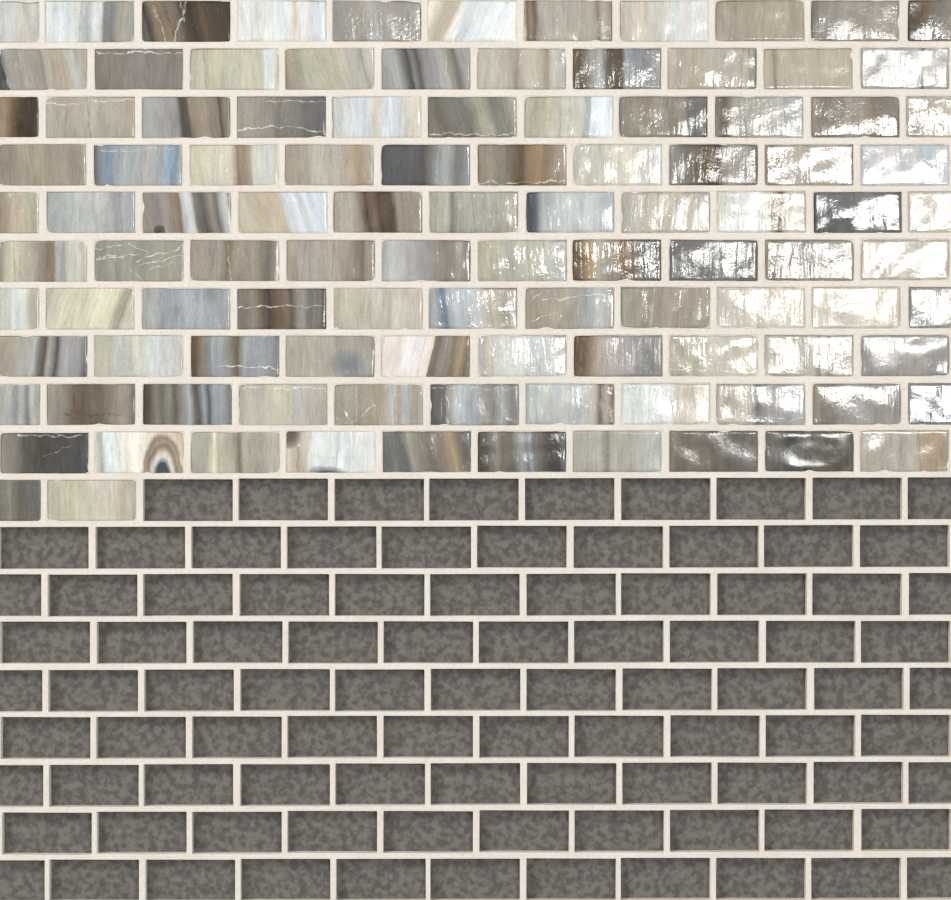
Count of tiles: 107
